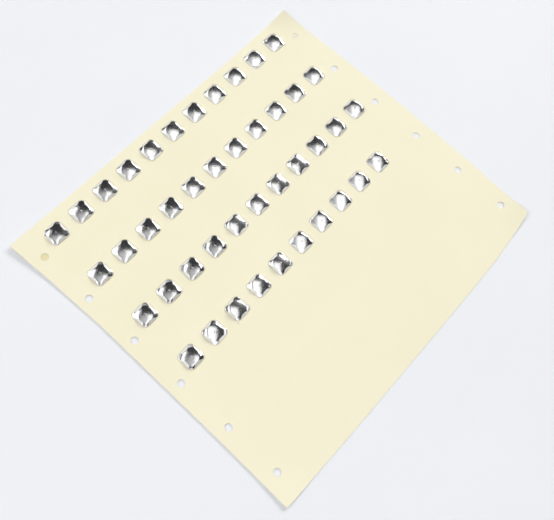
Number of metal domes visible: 43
